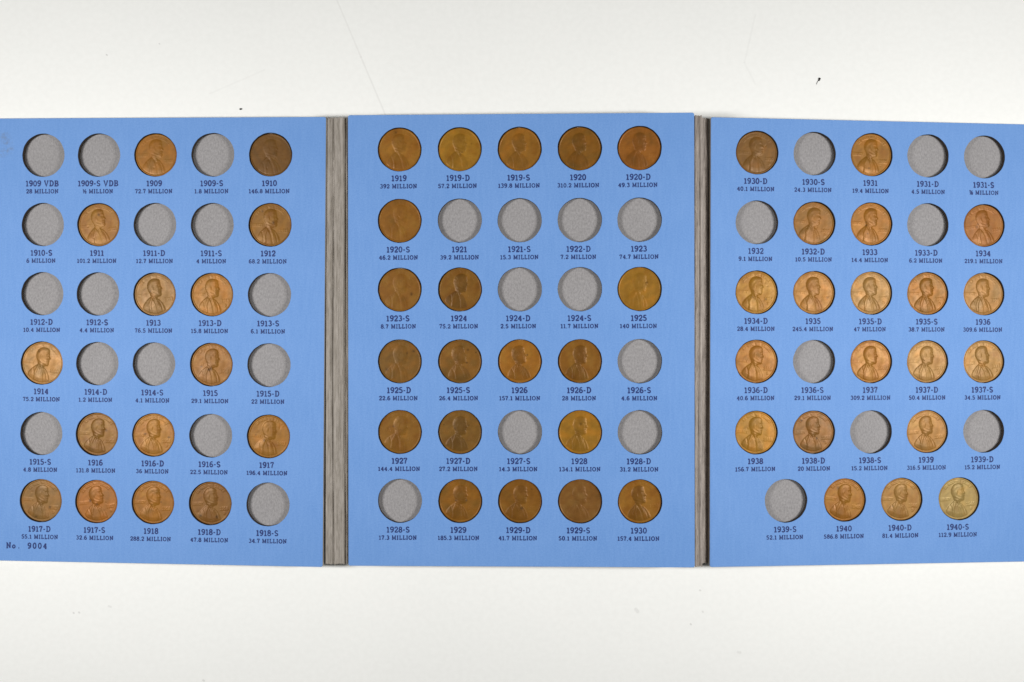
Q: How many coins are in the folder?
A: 55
